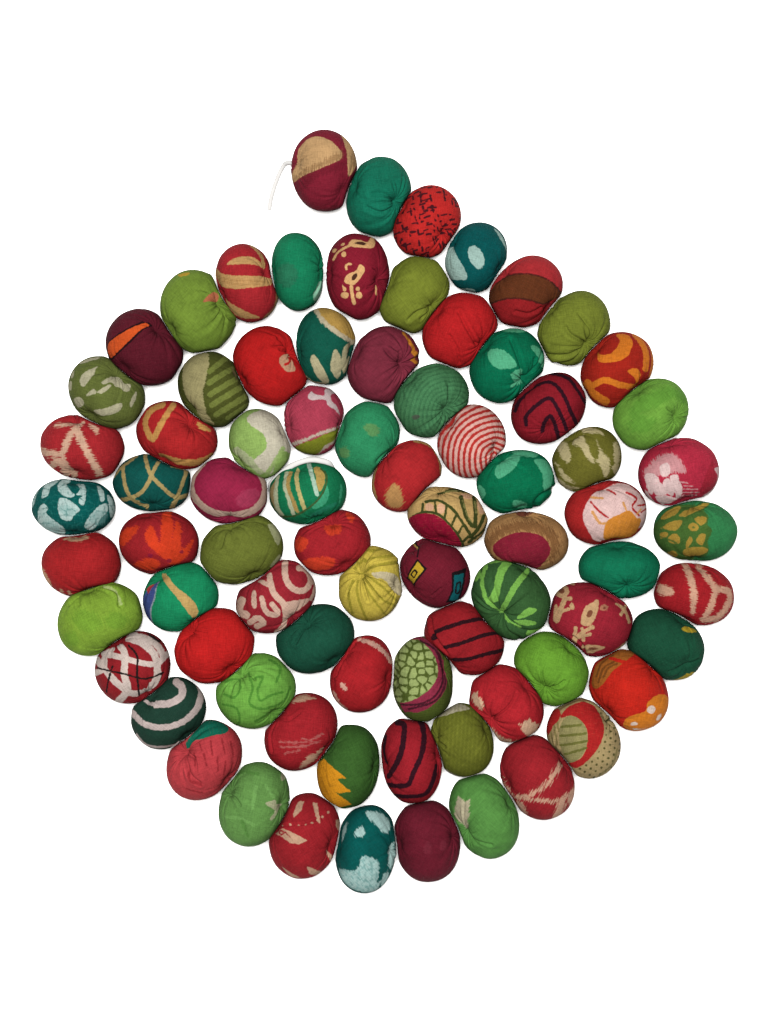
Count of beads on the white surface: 78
